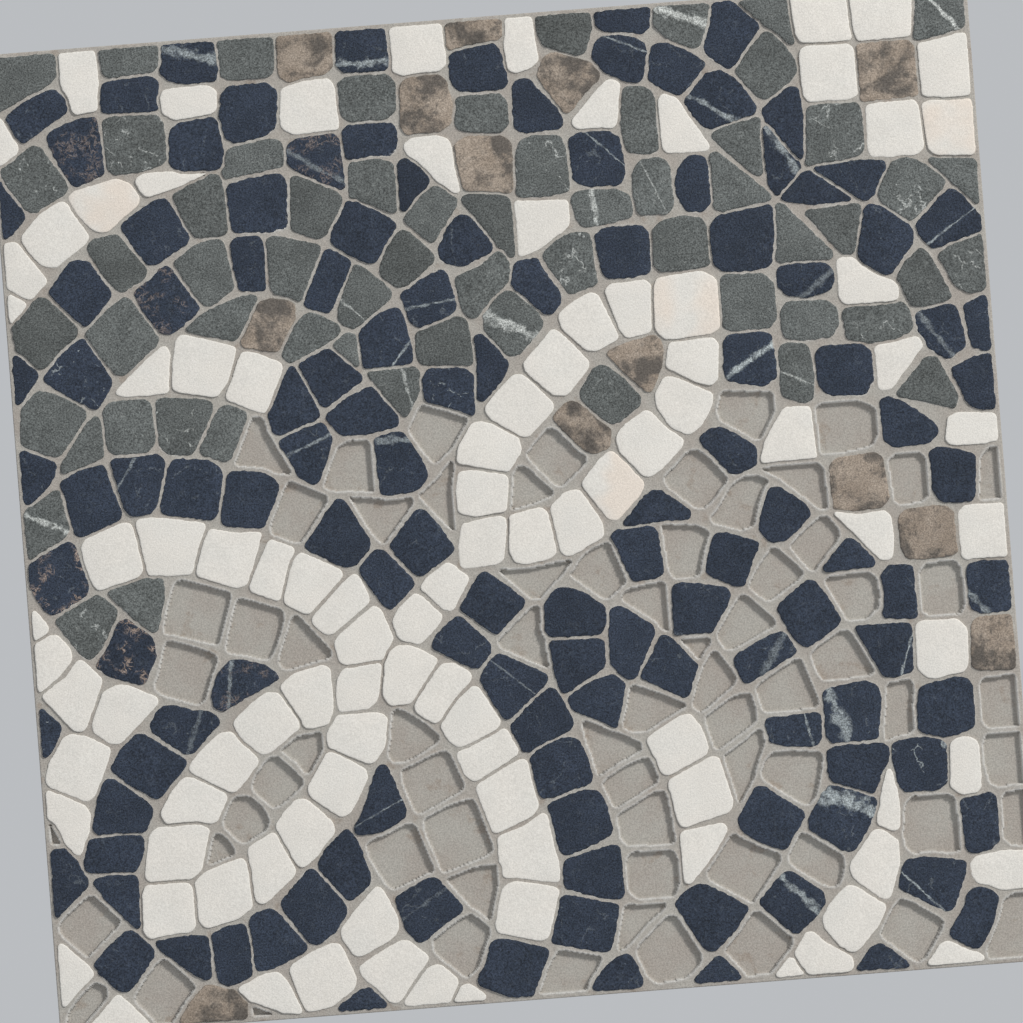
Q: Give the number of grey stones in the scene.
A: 61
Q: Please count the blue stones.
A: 124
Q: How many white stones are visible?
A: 98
